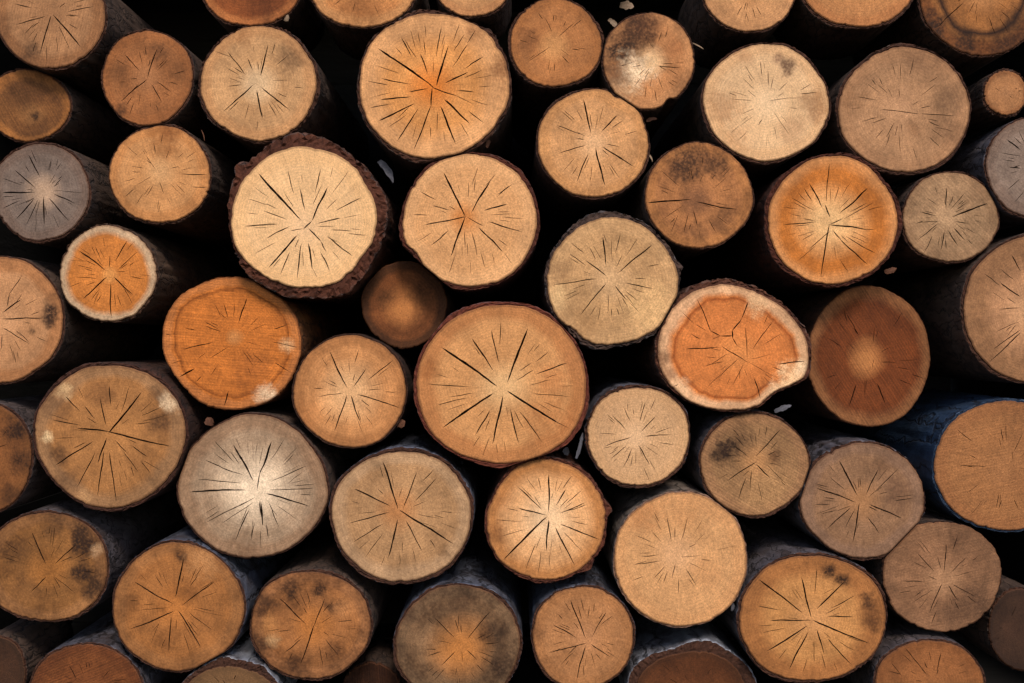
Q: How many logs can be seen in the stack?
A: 59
